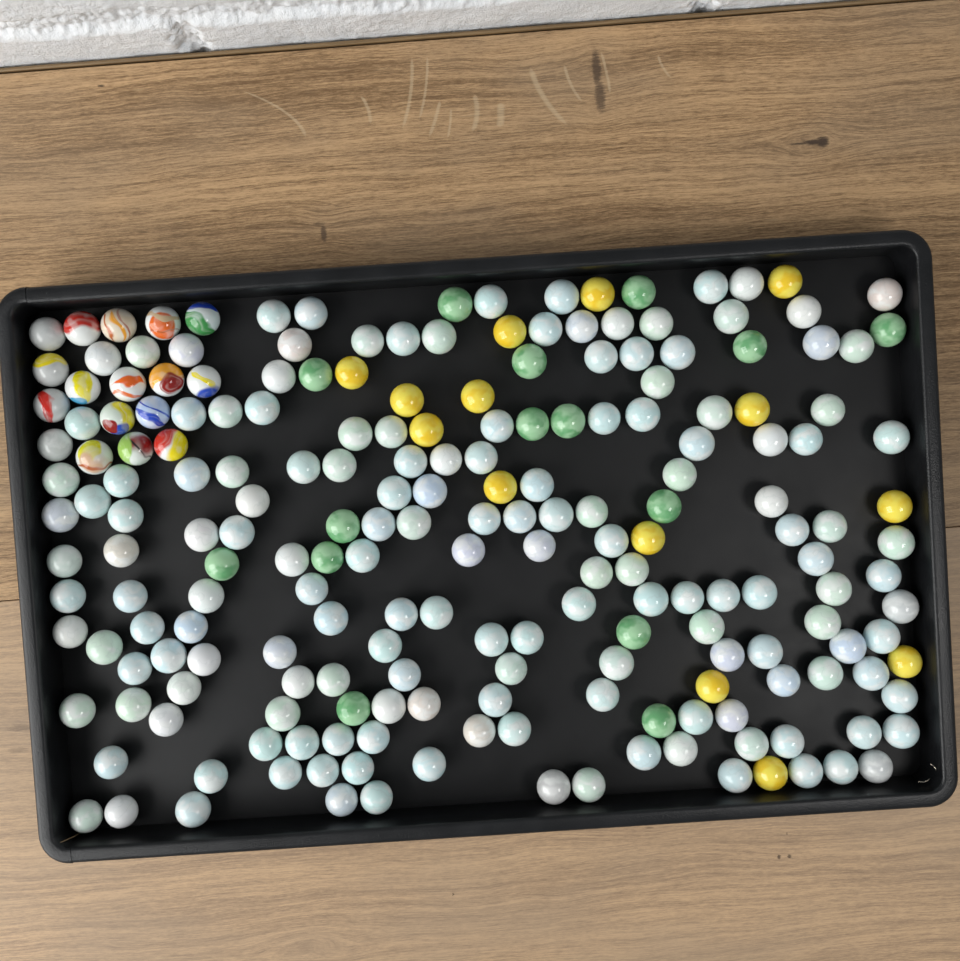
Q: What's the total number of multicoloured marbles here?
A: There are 15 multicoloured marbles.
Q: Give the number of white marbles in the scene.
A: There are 164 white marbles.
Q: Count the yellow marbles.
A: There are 14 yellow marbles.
